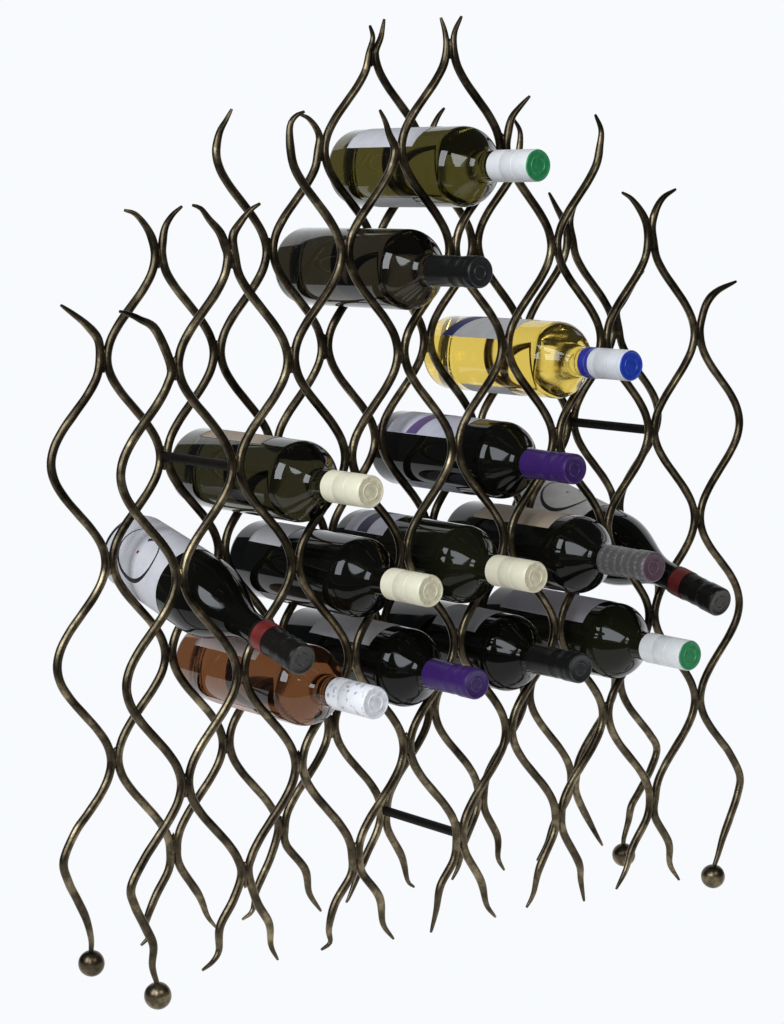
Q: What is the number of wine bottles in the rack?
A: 14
